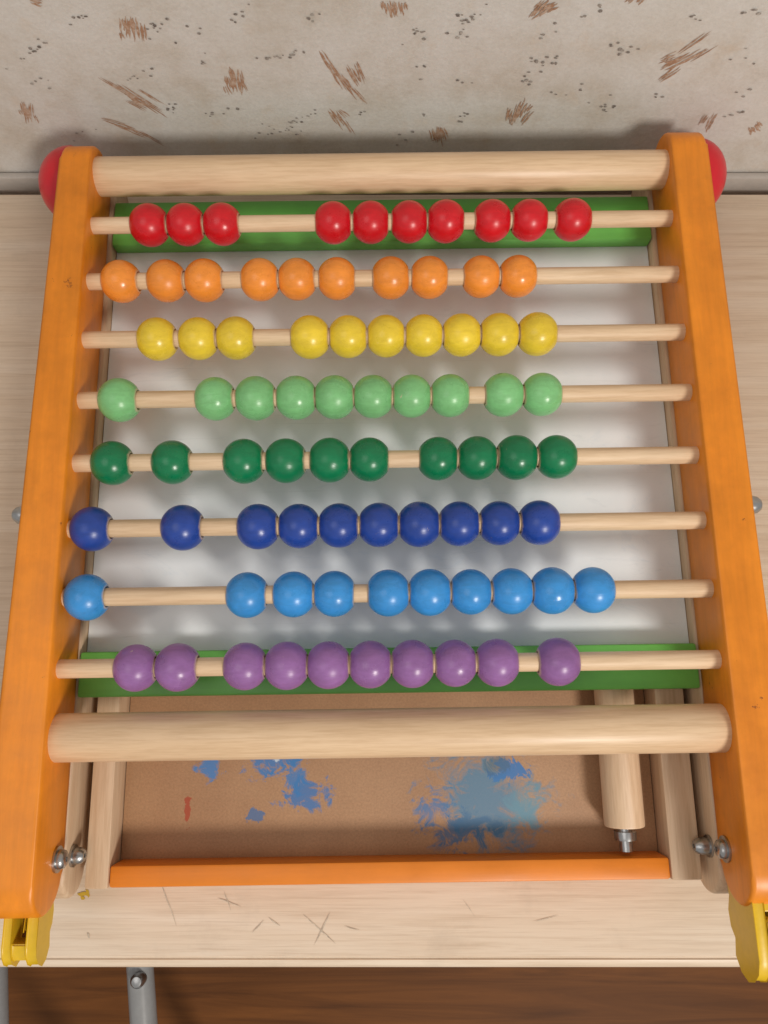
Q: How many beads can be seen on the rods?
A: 80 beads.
